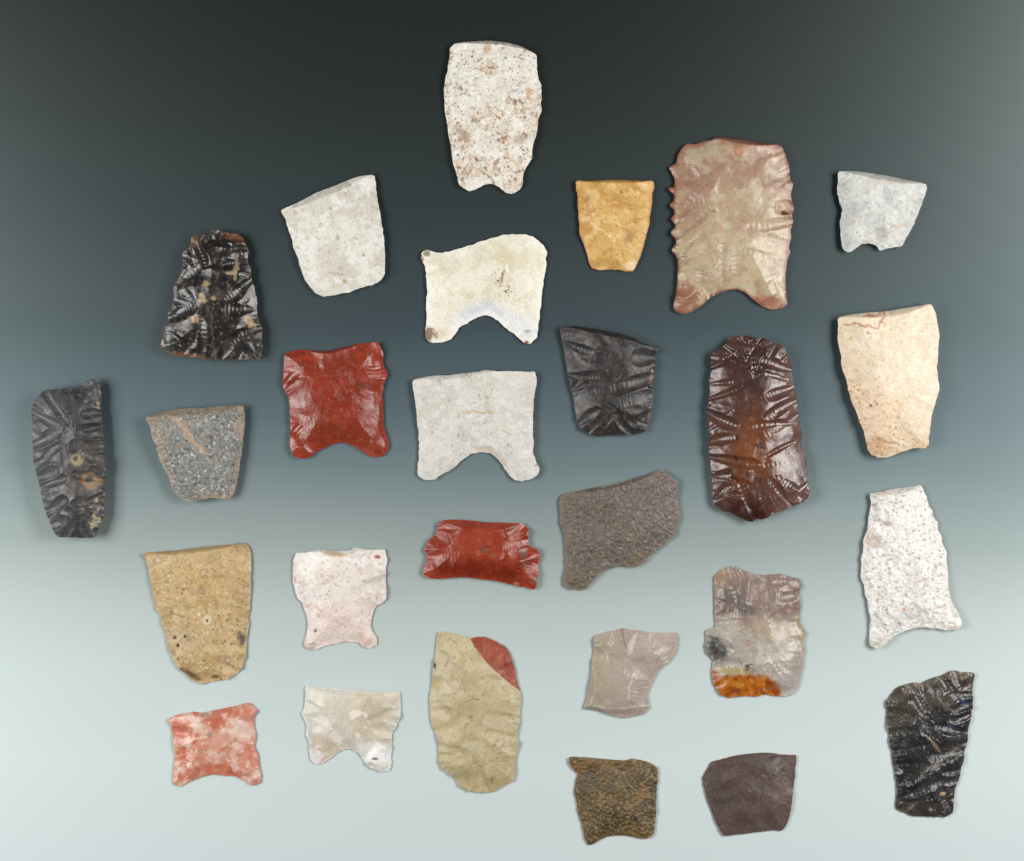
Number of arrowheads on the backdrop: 27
